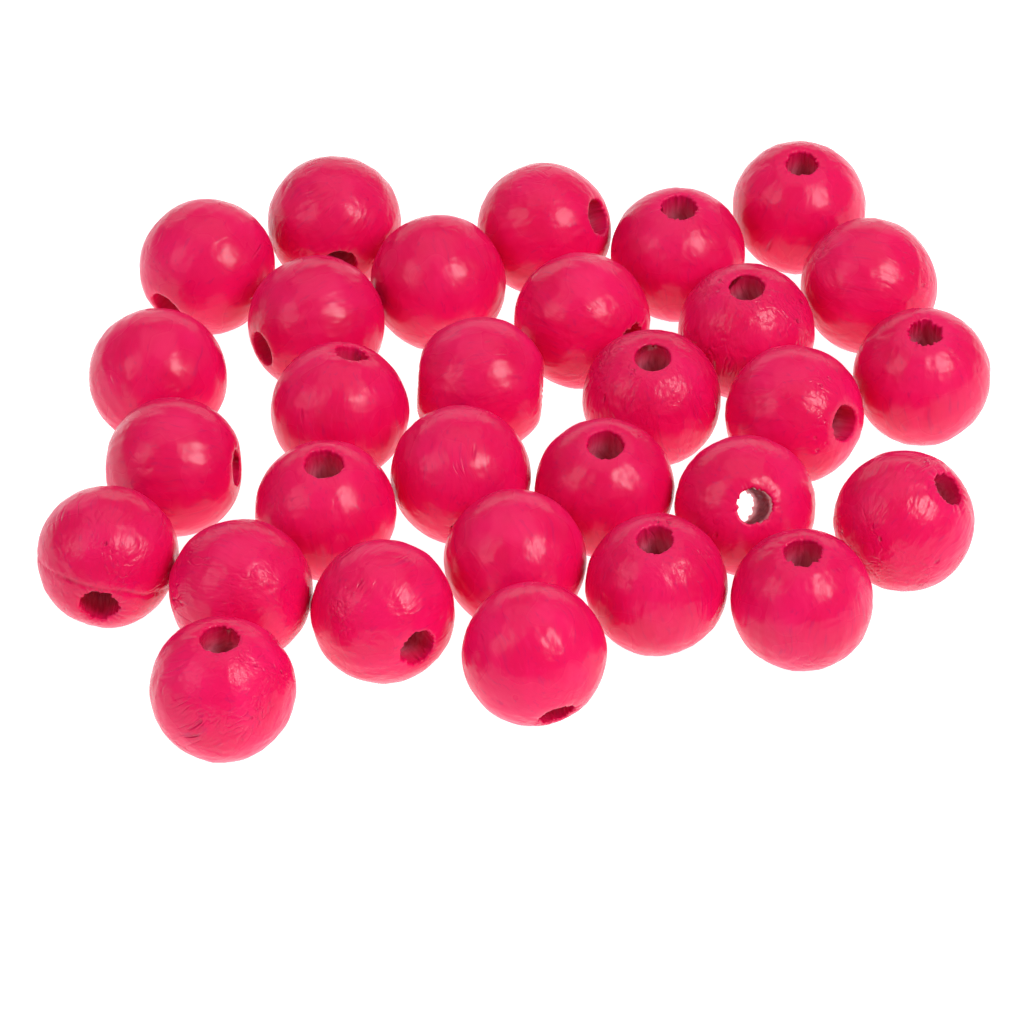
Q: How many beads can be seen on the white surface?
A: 30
